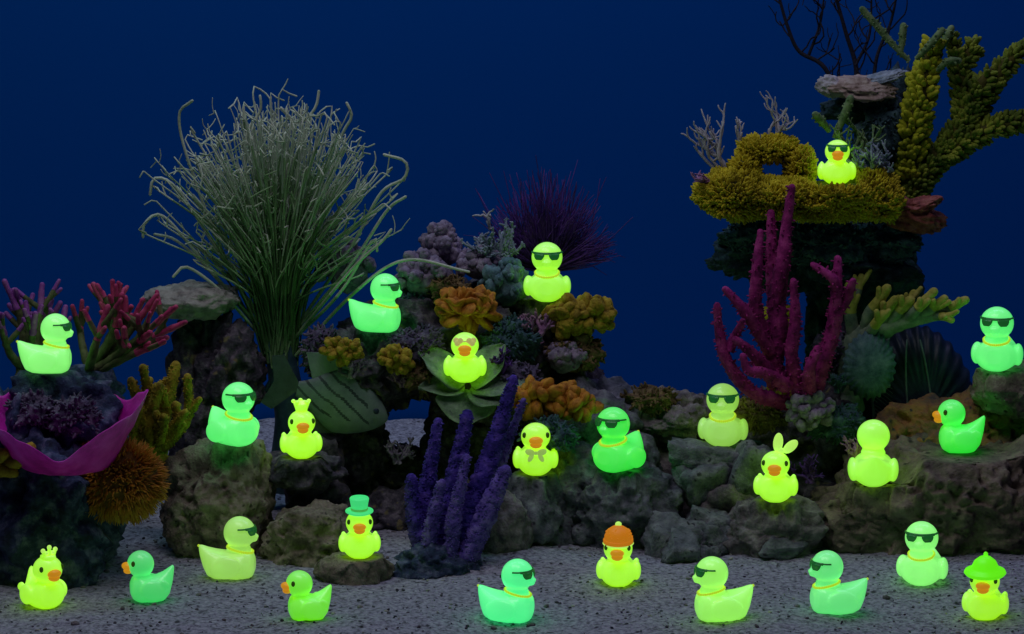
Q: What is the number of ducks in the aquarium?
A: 25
